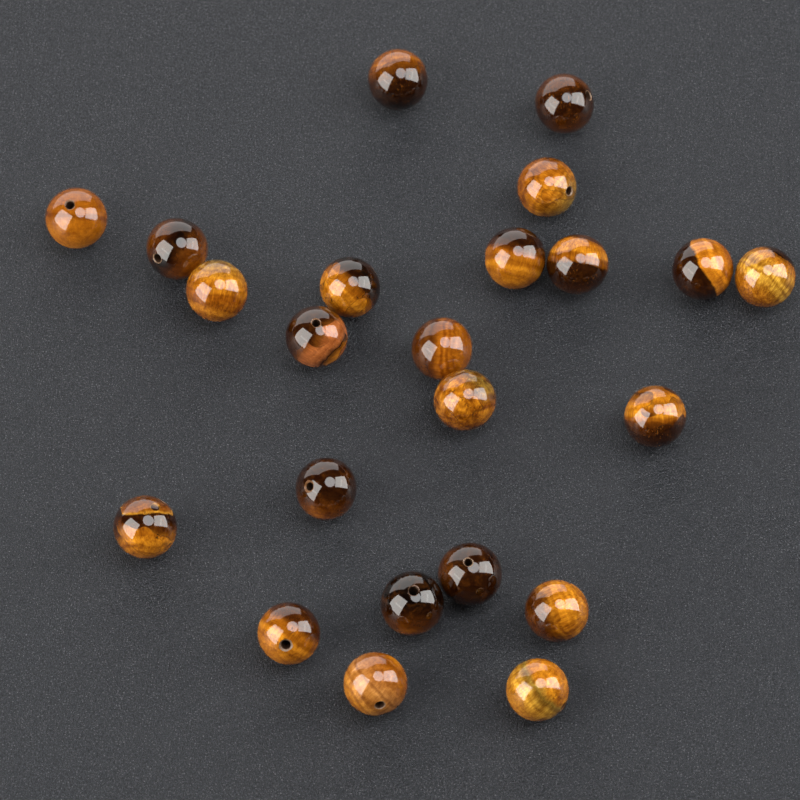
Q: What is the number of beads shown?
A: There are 23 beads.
